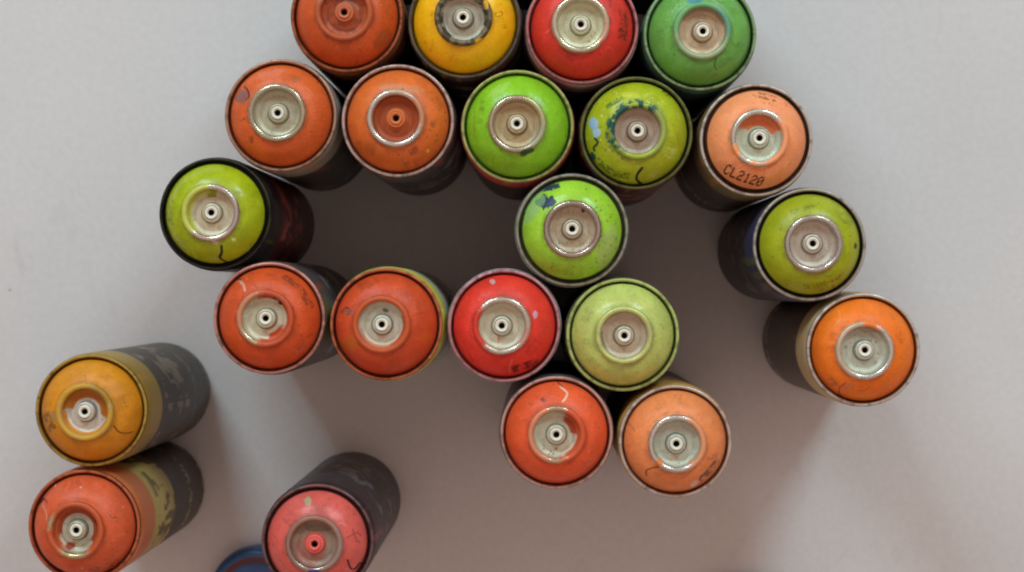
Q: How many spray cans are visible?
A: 22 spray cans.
